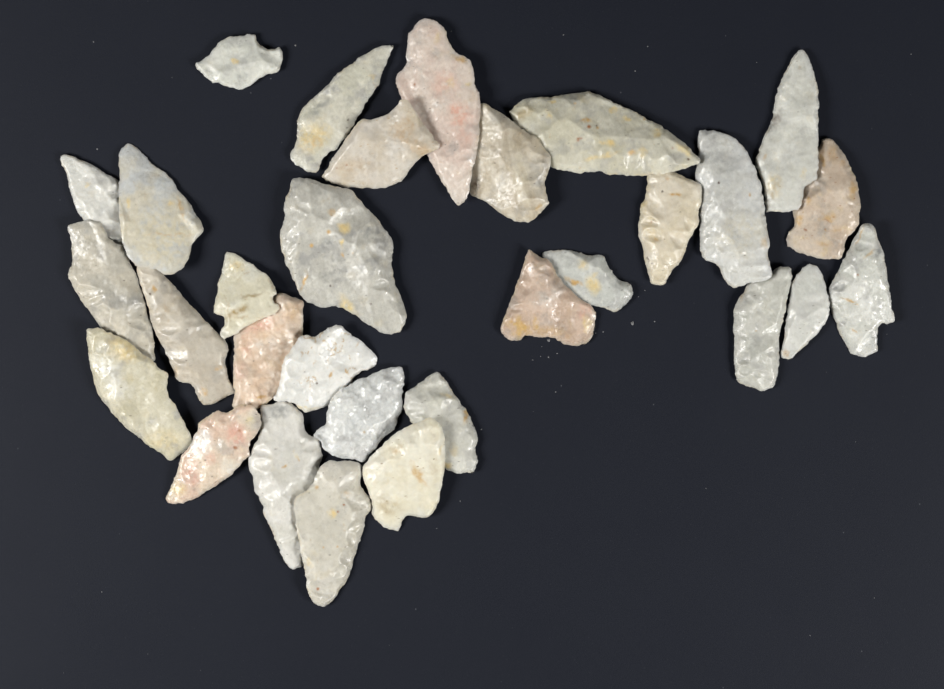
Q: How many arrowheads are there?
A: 30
